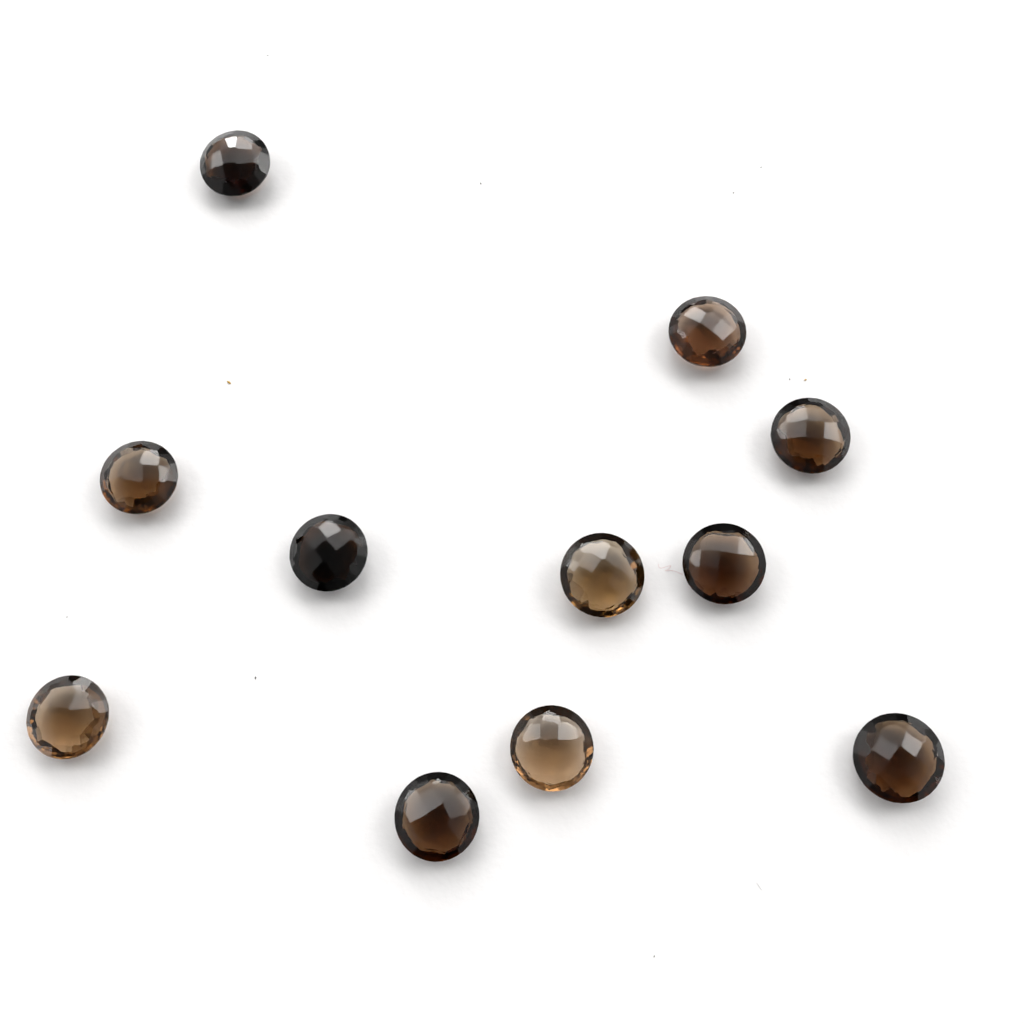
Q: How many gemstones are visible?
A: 11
